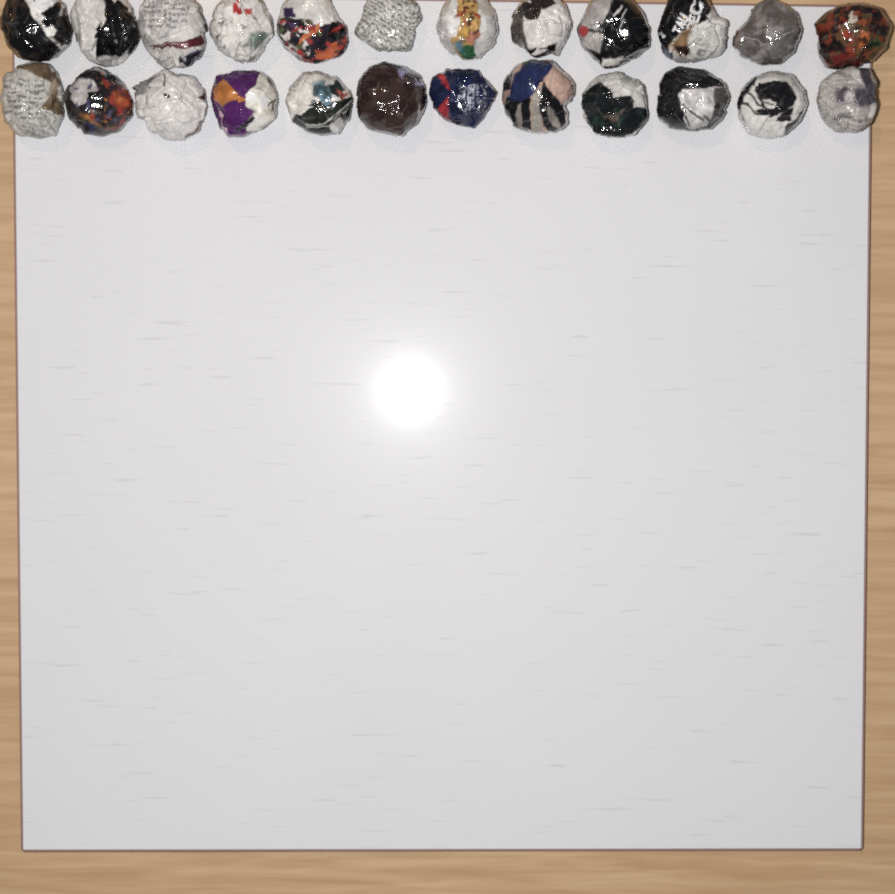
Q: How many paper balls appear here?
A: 24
